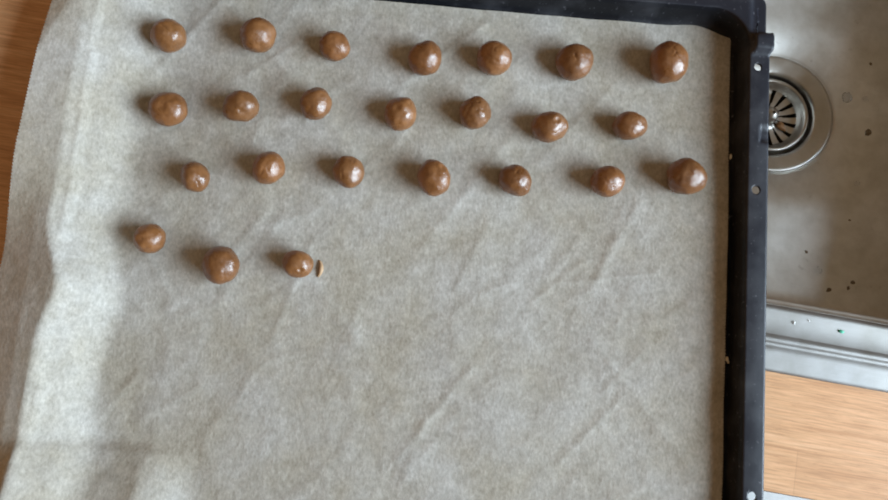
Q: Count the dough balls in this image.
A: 24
